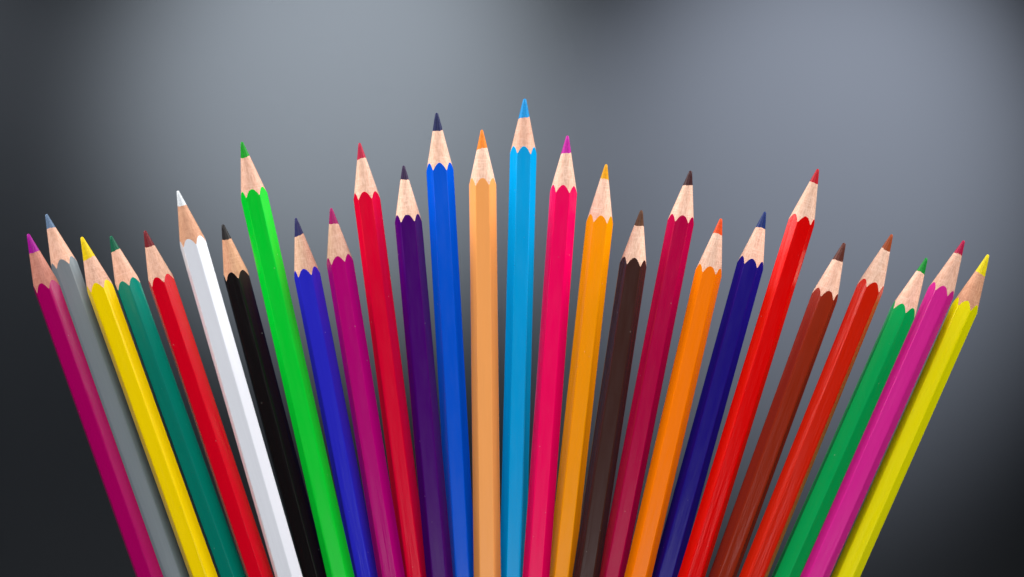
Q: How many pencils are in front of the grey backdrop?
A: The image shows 27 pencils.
